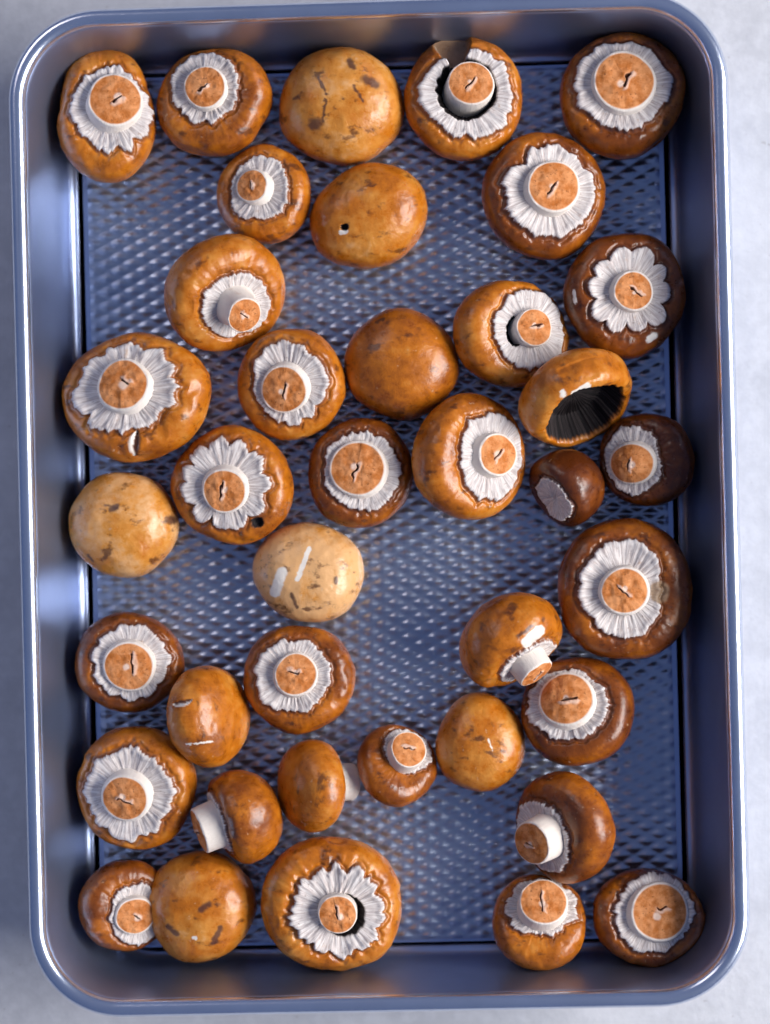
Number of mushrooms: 39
